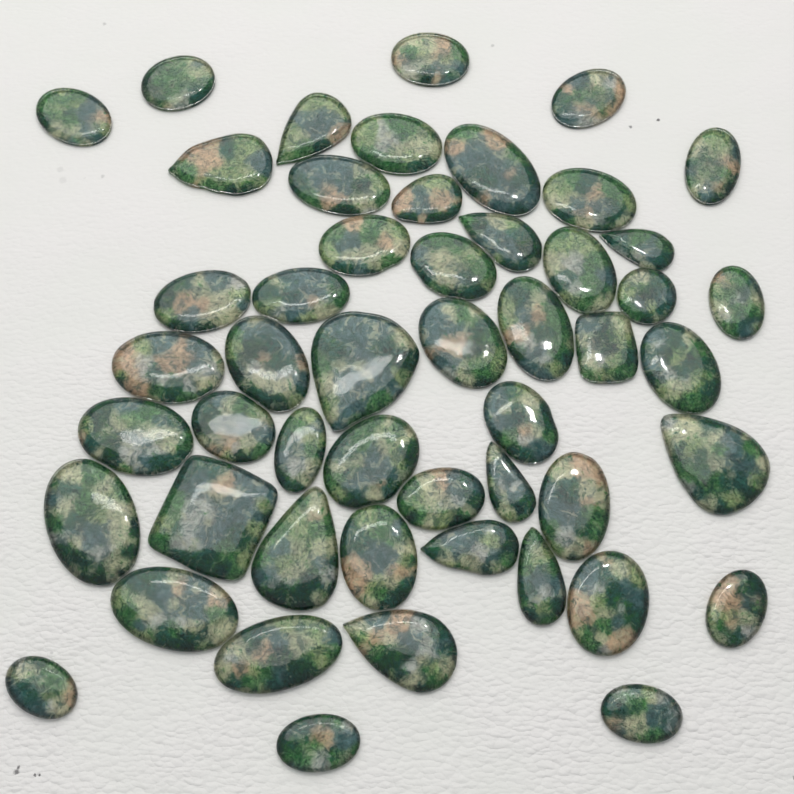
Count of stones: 51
